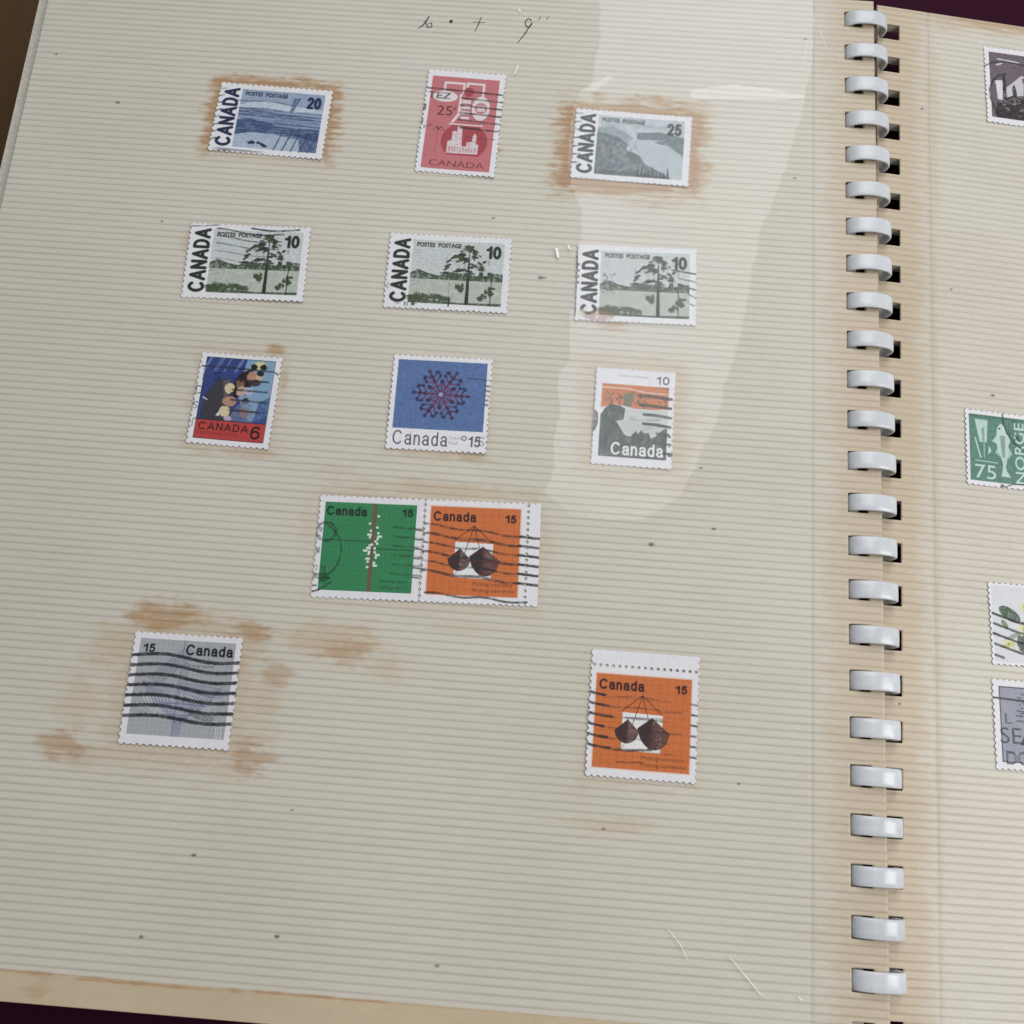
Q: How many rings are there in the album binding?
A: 24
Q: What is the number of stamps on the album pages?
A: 17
